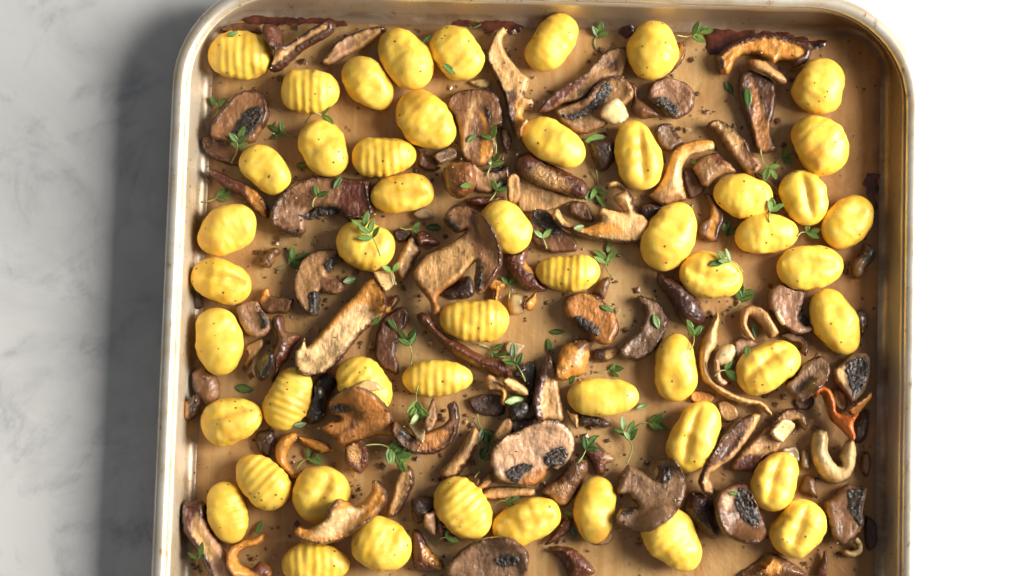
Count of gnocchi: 50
